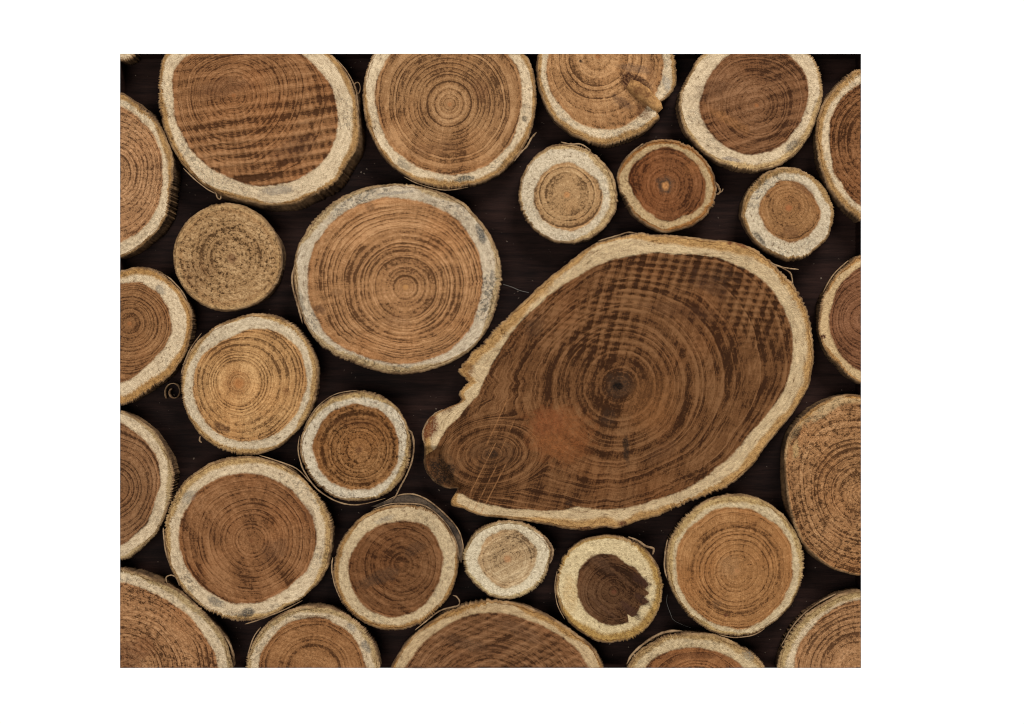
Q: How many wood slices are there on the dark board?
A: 29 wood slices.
